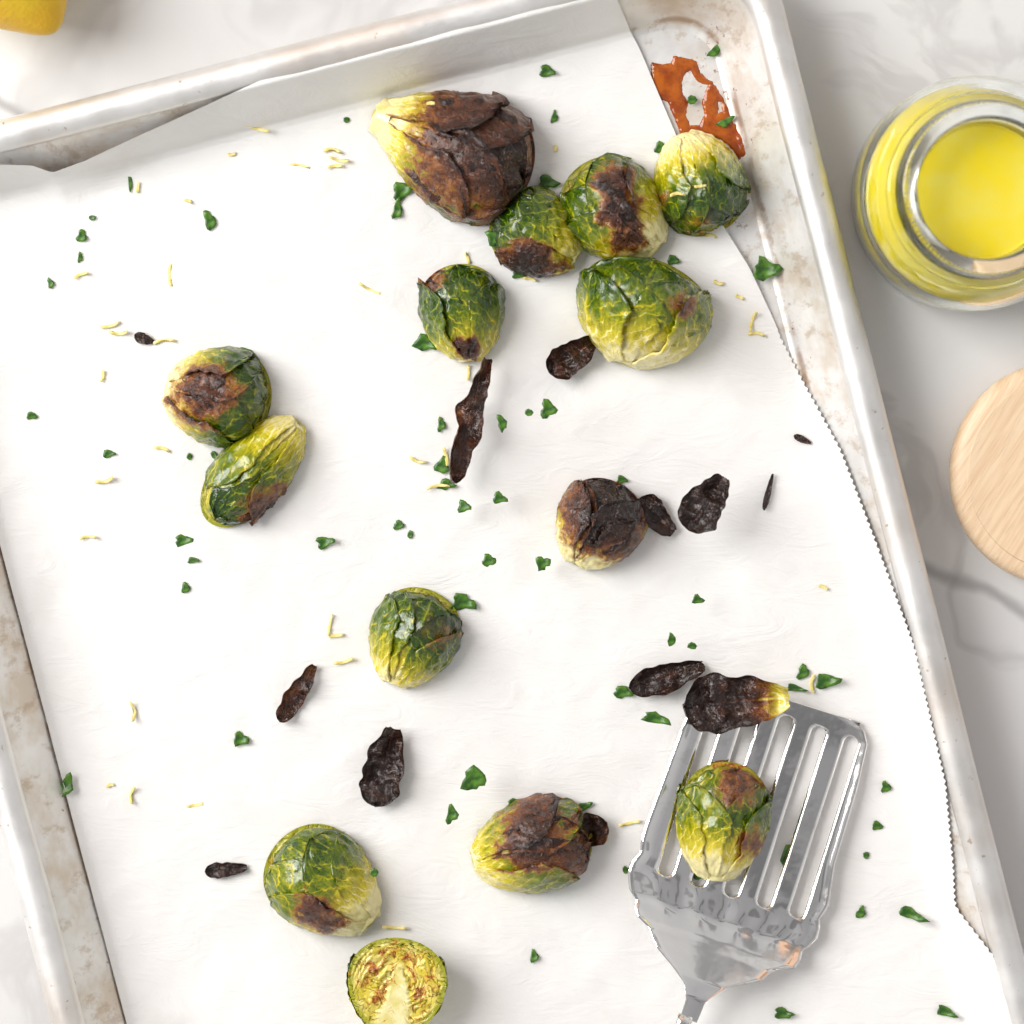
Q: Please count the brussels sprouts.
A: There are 14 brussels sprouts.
